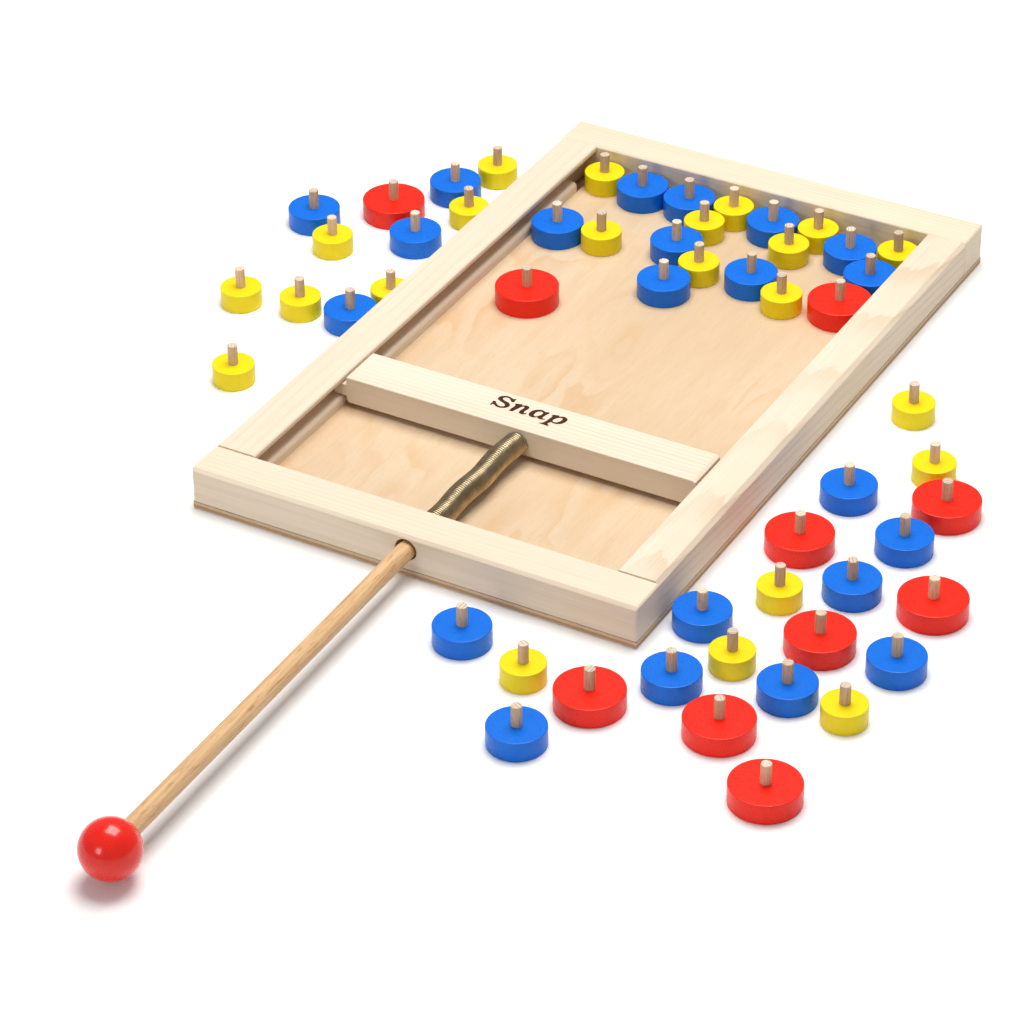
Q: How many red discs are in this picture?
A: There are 10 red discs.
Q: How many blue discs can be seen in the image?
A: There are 22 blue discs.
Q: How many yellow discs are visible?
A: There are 22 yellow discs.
